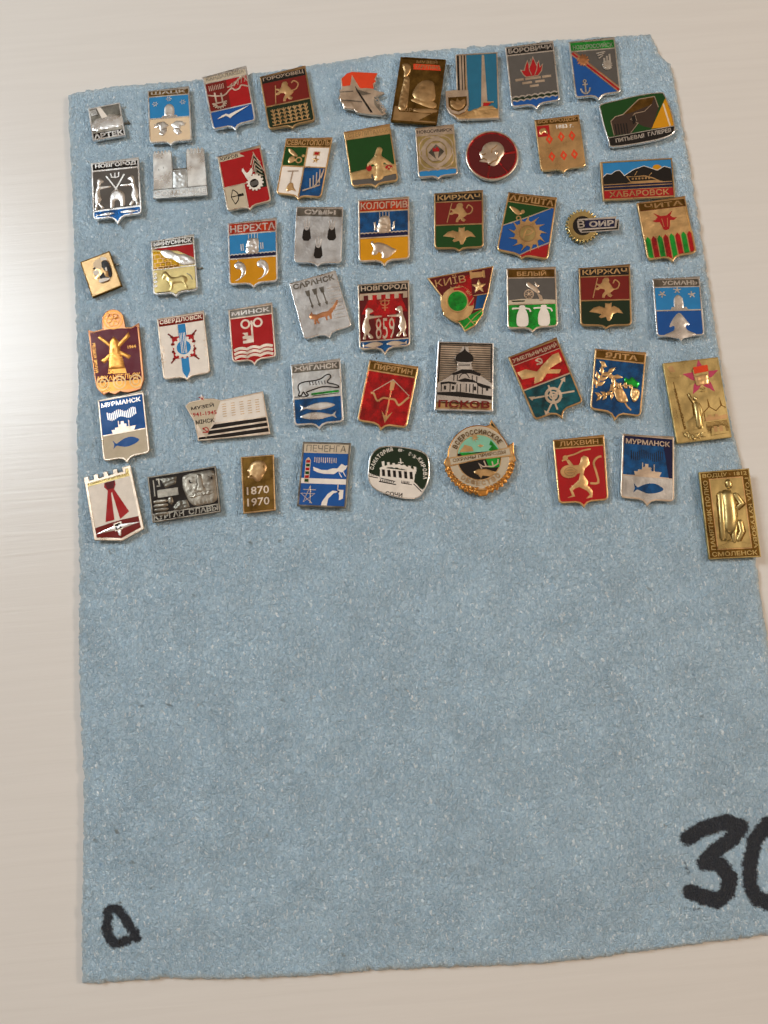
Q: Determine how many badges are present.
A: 54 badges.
